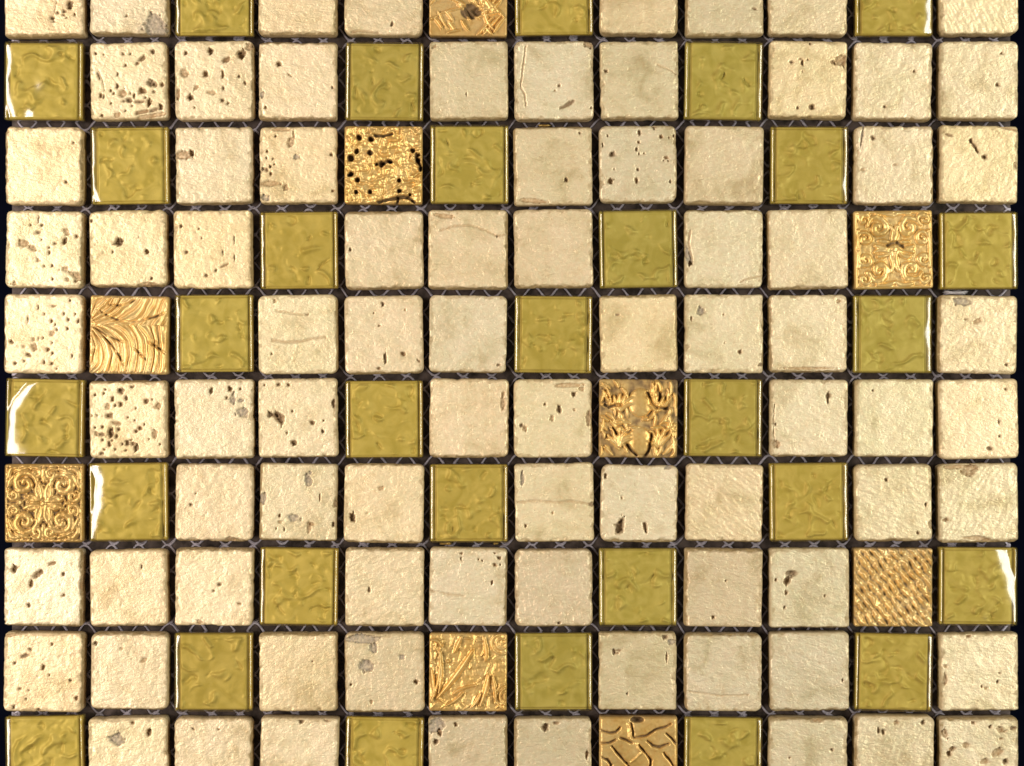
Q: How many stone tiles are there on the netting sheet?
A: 81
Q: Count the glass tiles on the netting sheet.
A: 30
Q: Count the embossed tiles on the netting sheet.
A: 9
